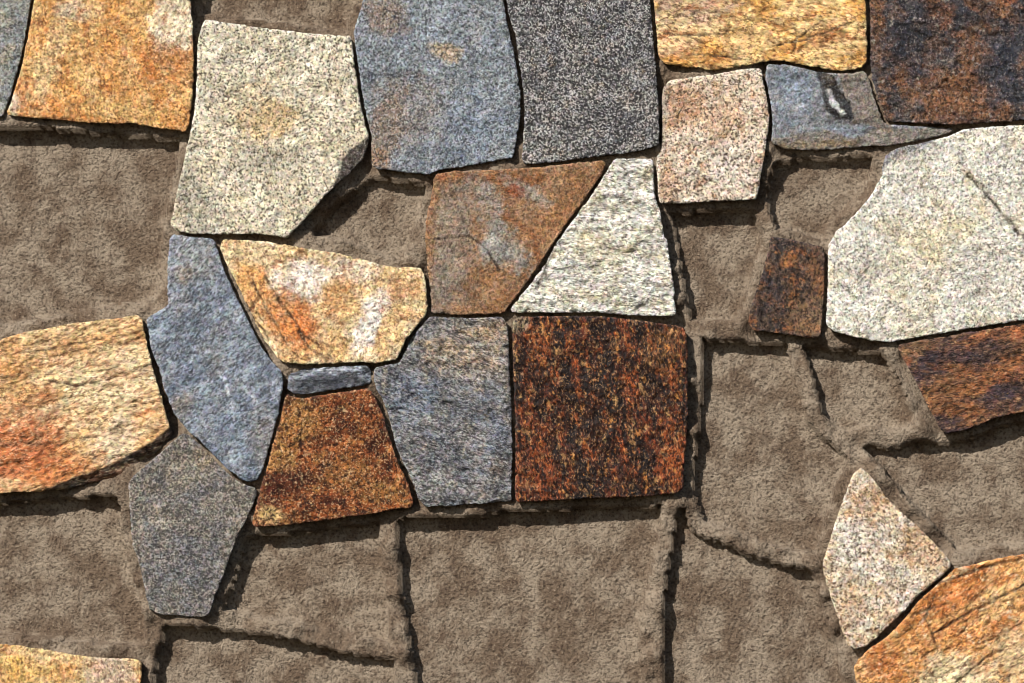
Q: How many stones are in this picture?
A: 25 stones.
